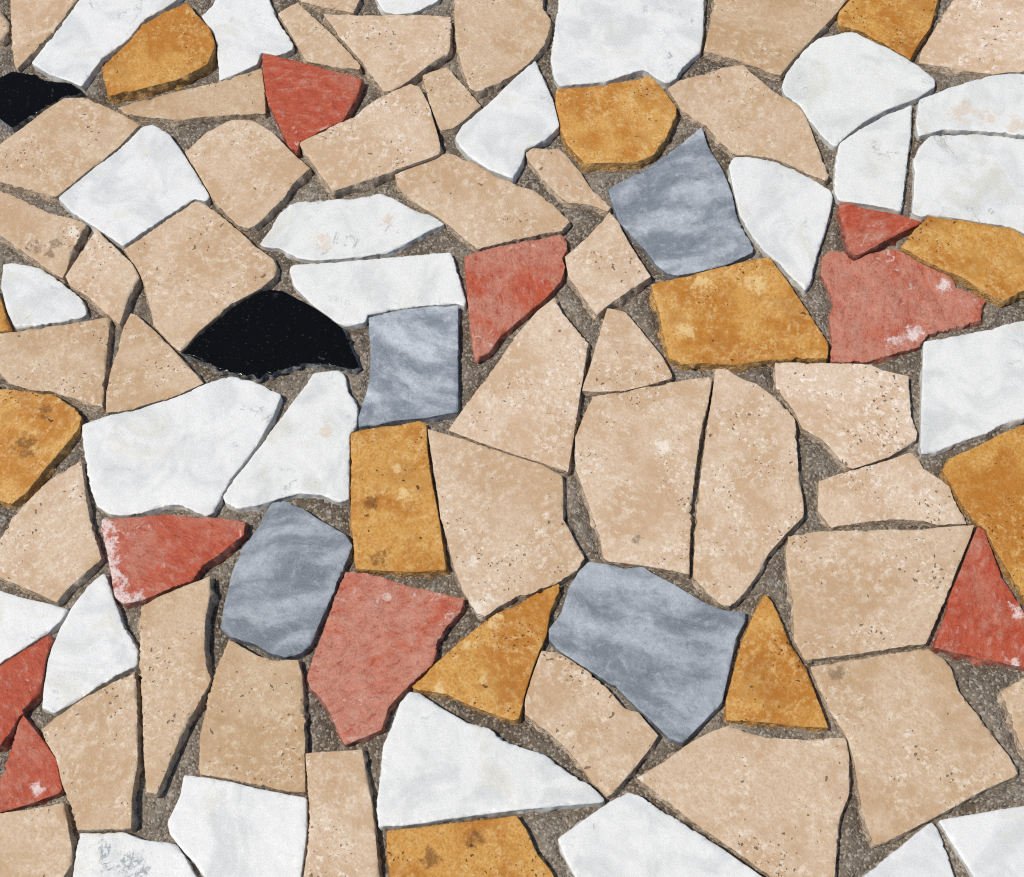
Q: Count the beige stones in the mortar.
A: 40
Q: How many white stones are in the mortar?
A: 25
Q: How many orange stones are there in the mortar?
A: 12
